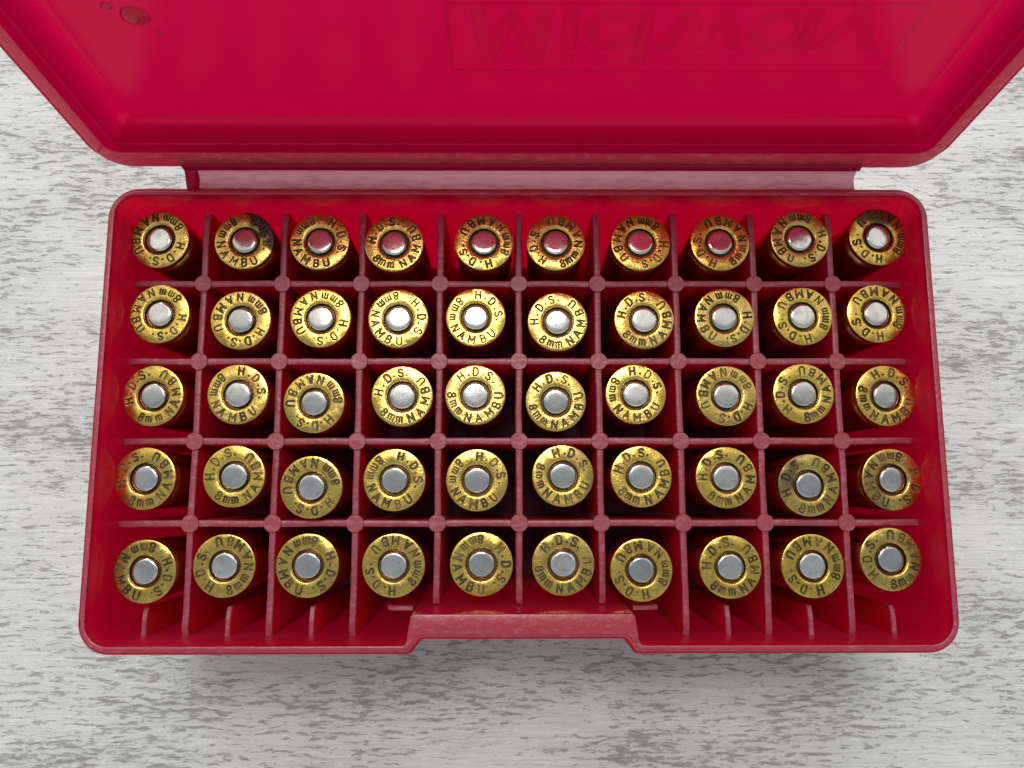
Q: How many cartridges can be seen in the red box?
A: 50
